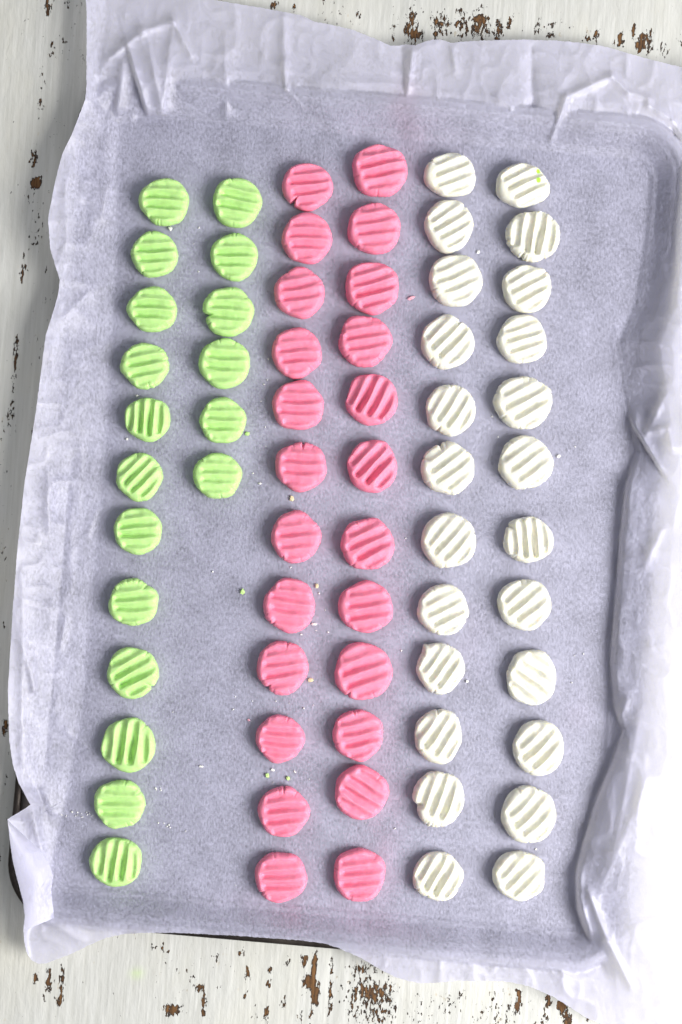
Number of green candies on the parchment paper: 18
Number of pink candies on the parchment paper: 24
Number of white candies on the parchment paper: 24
